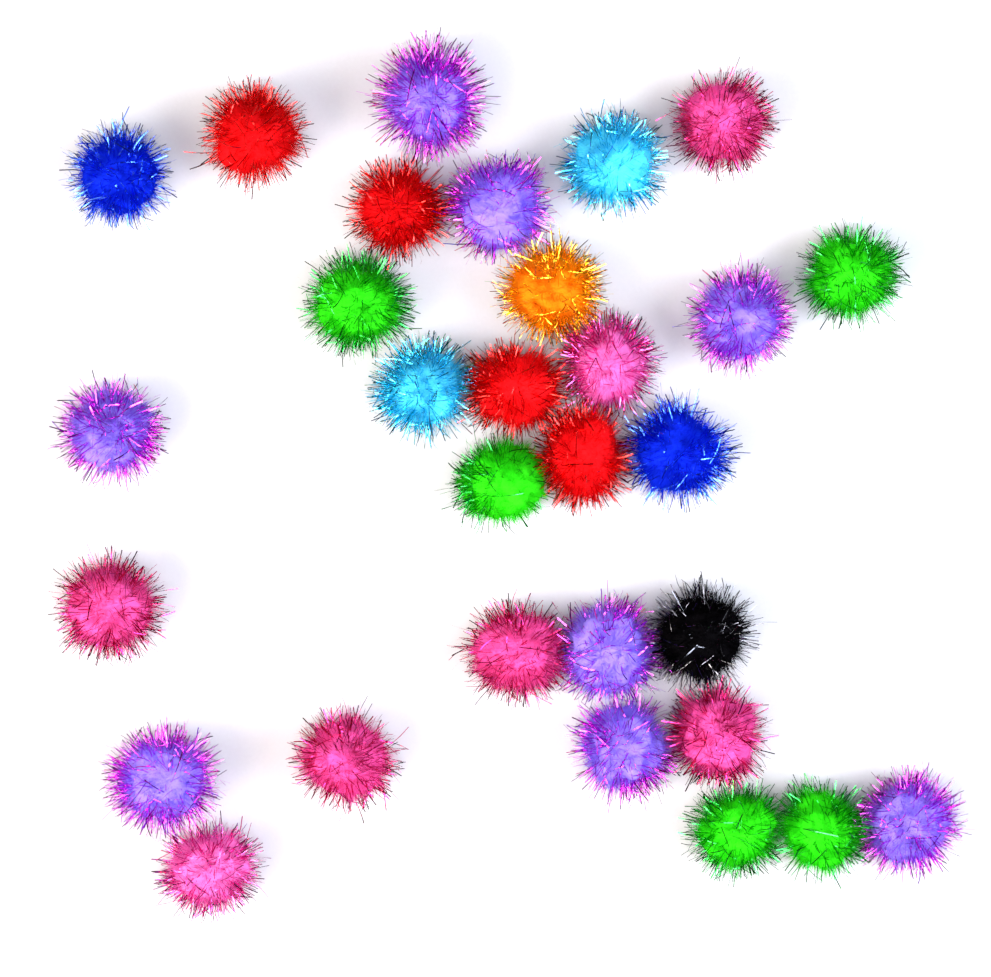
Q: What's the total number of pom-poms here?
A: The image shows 30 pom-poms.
